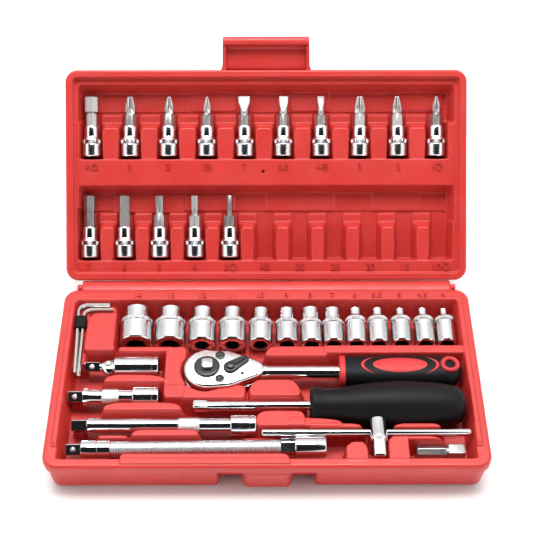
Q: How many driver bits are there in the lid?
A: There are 15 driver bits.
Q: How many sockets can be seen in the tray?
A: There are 13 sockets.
